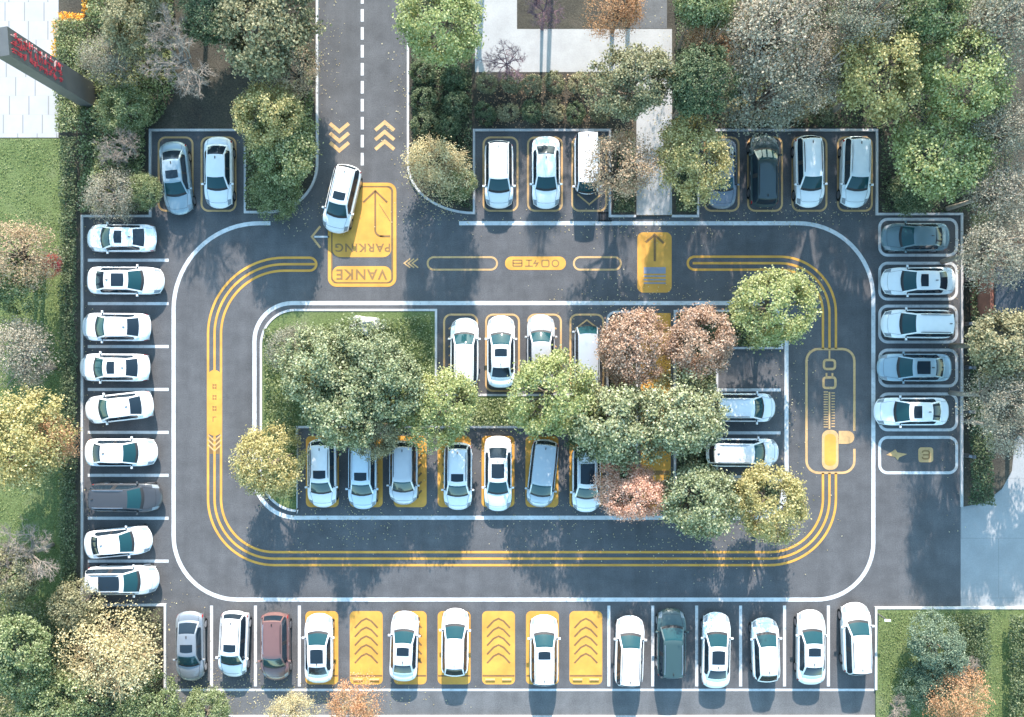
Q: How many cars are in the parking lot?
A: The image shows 50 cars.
